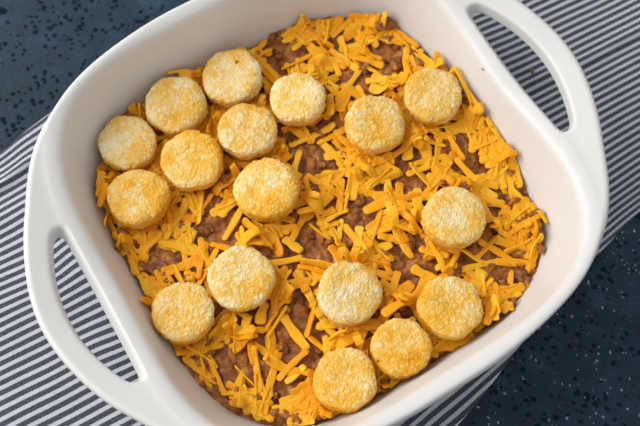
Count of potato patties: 17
